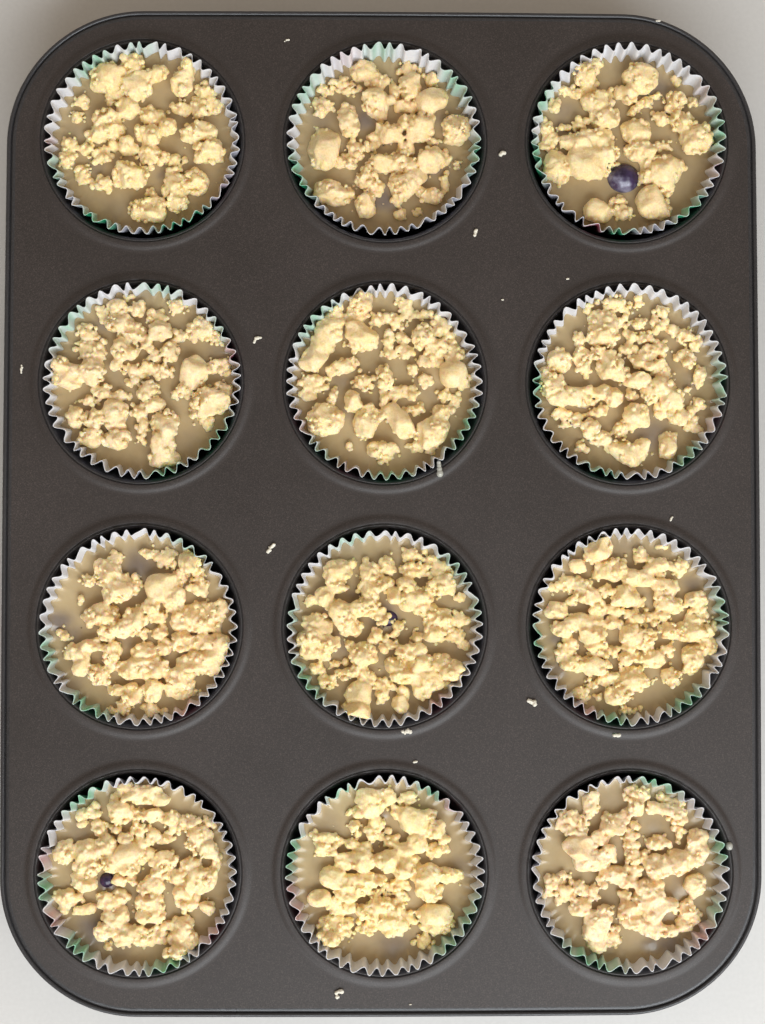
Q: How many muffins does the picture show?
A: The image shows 12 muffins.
